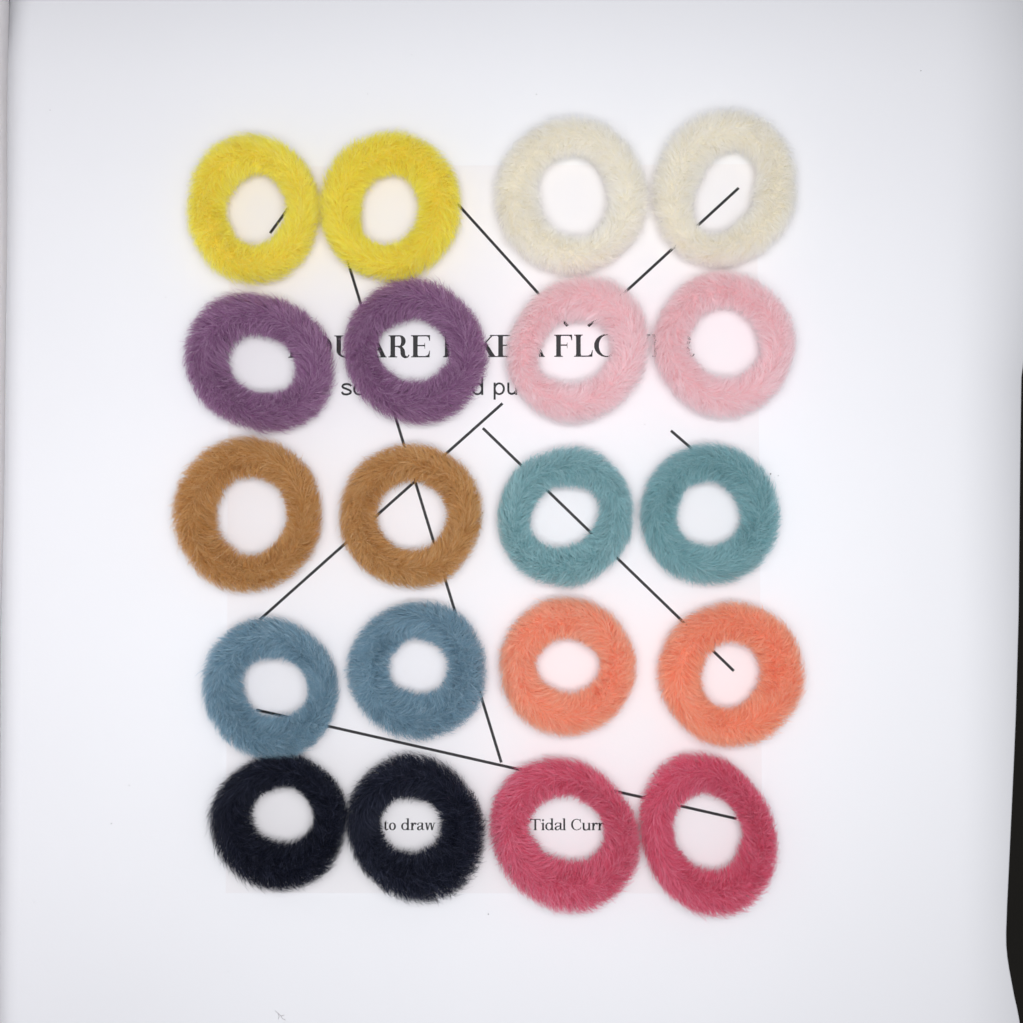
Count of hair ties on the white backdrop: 20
